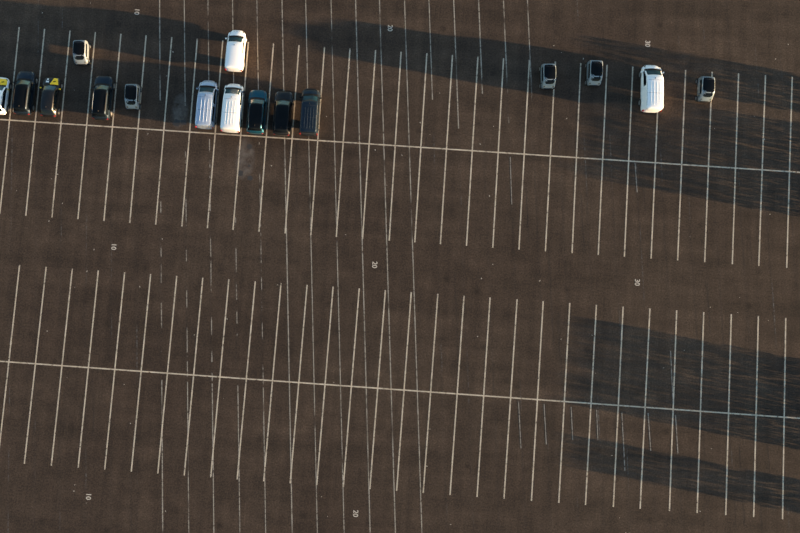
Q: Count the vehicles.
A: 16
